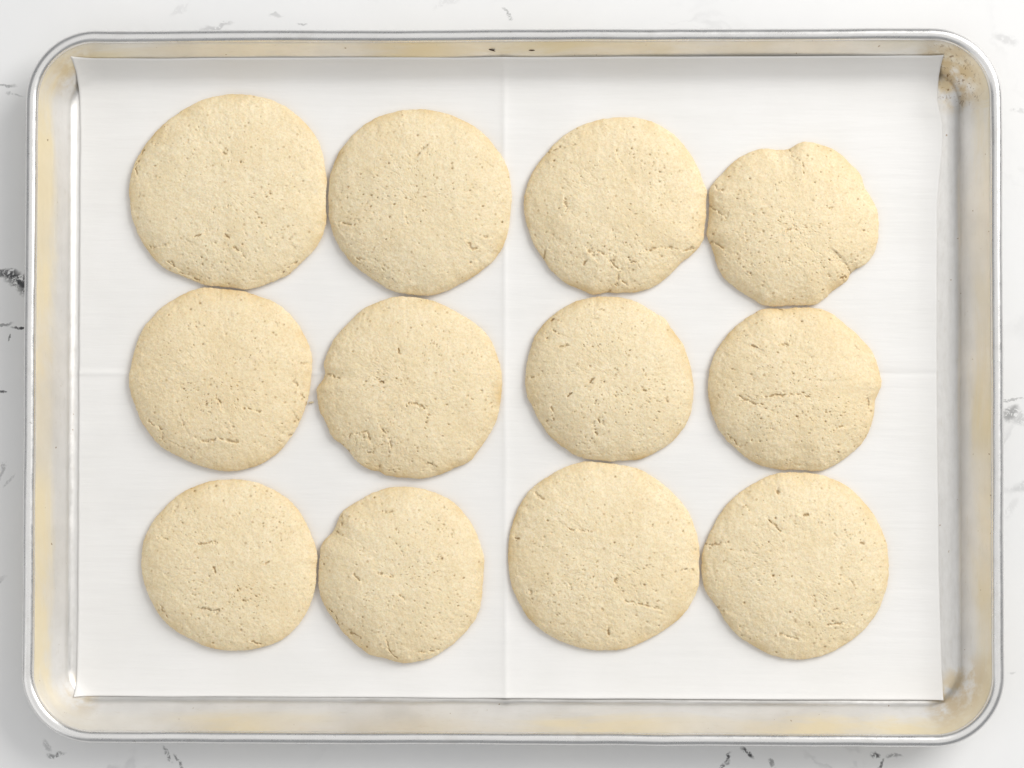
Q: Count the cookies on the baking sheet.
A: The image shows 12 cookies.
